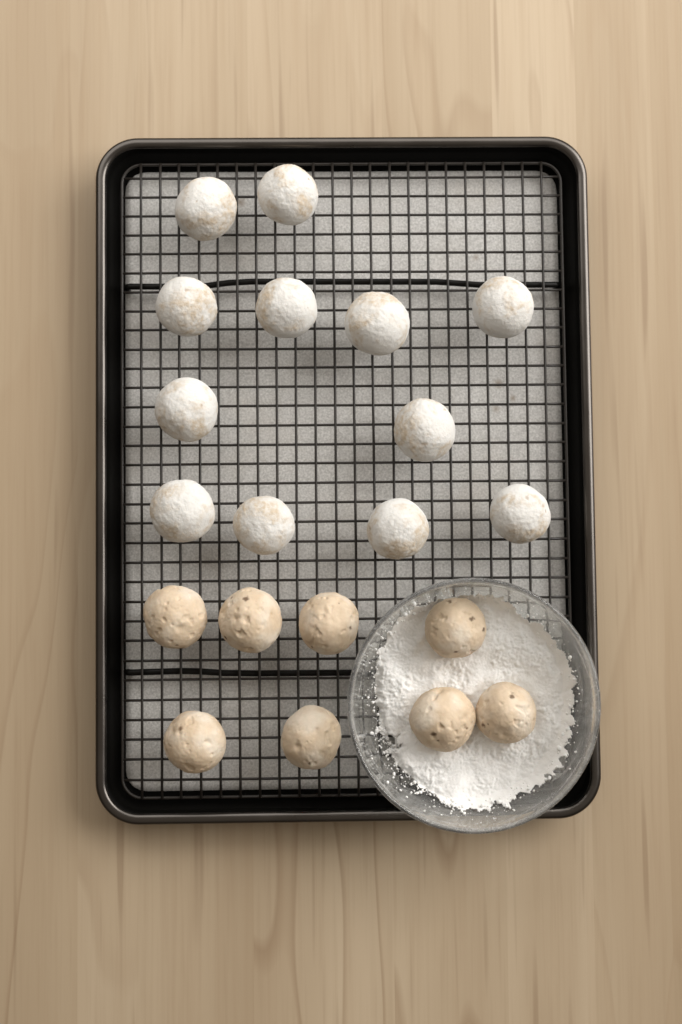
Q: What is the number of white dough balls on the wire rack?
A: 12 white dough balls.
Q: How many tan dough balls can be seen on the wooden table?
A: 8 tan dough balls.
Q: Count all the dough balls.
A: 20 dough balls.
